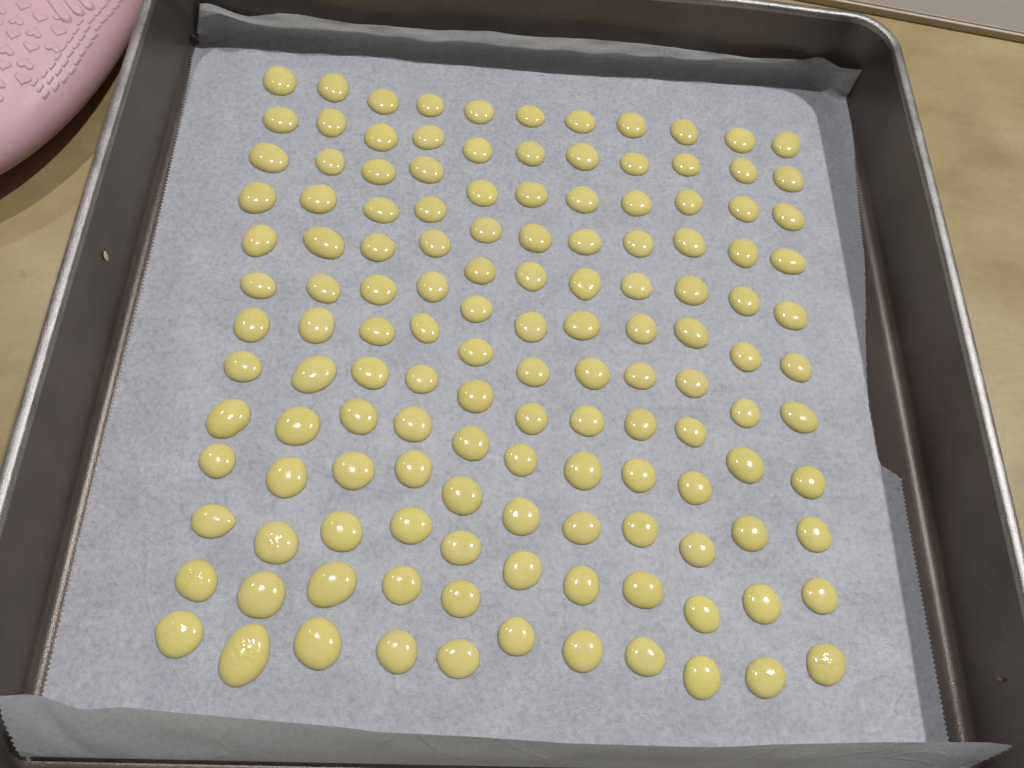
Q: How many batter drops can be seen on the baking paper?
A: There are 135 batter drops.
